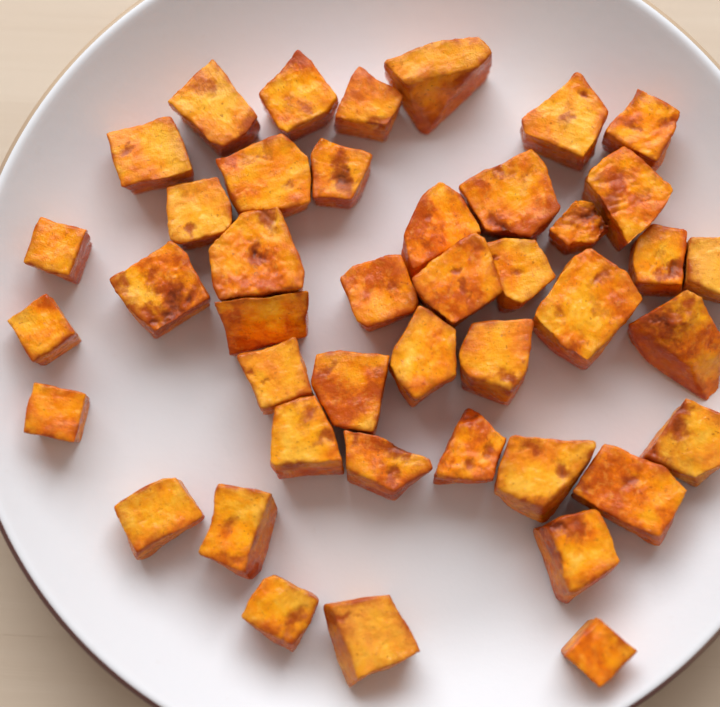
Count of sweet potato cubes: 43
